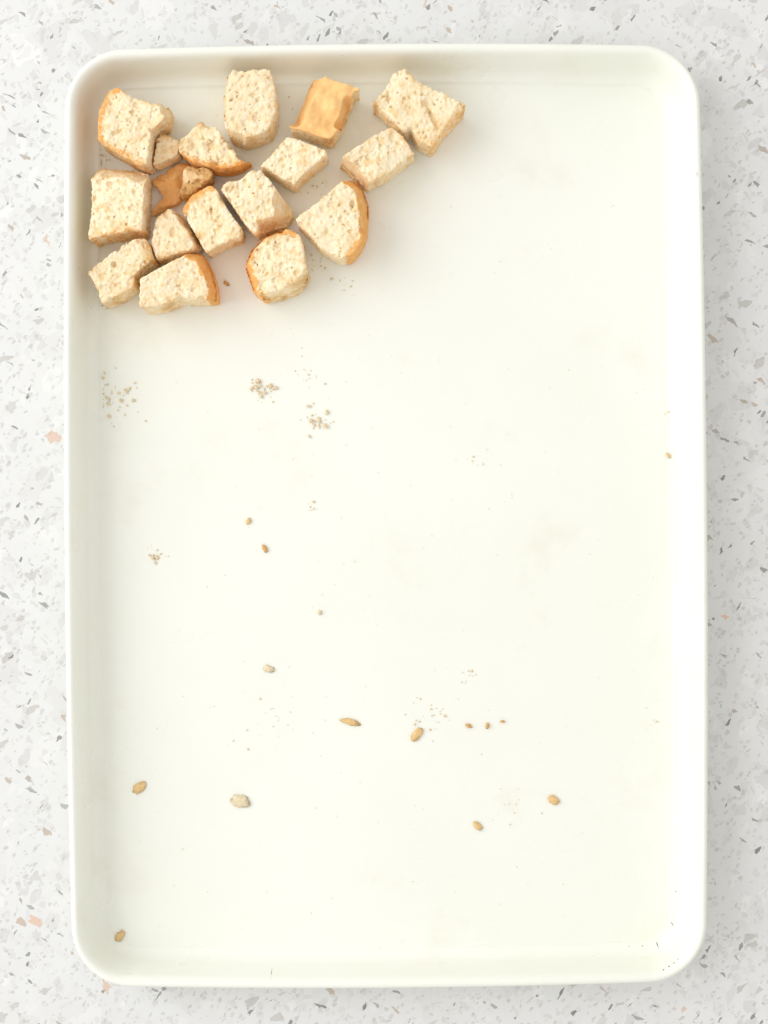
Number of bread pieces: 18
